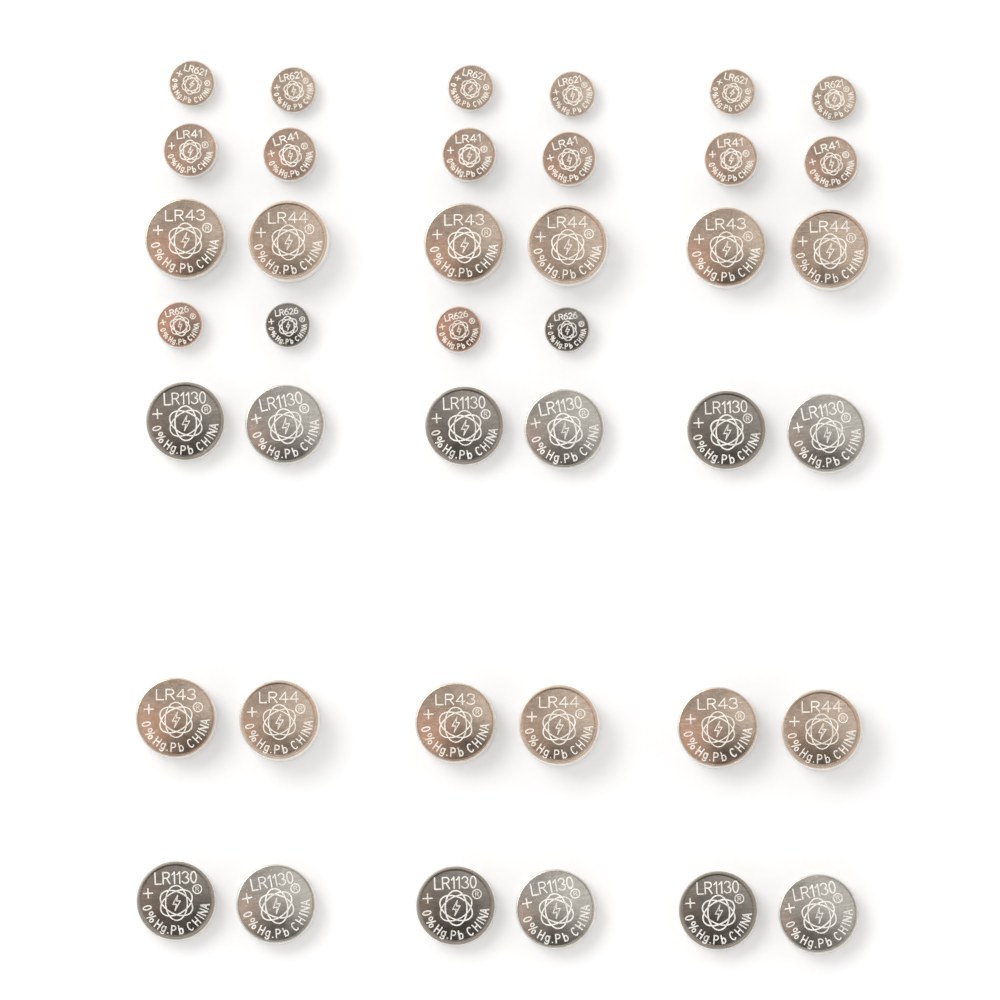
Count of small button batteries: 16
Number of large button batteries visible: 24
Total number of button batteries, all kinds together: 40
